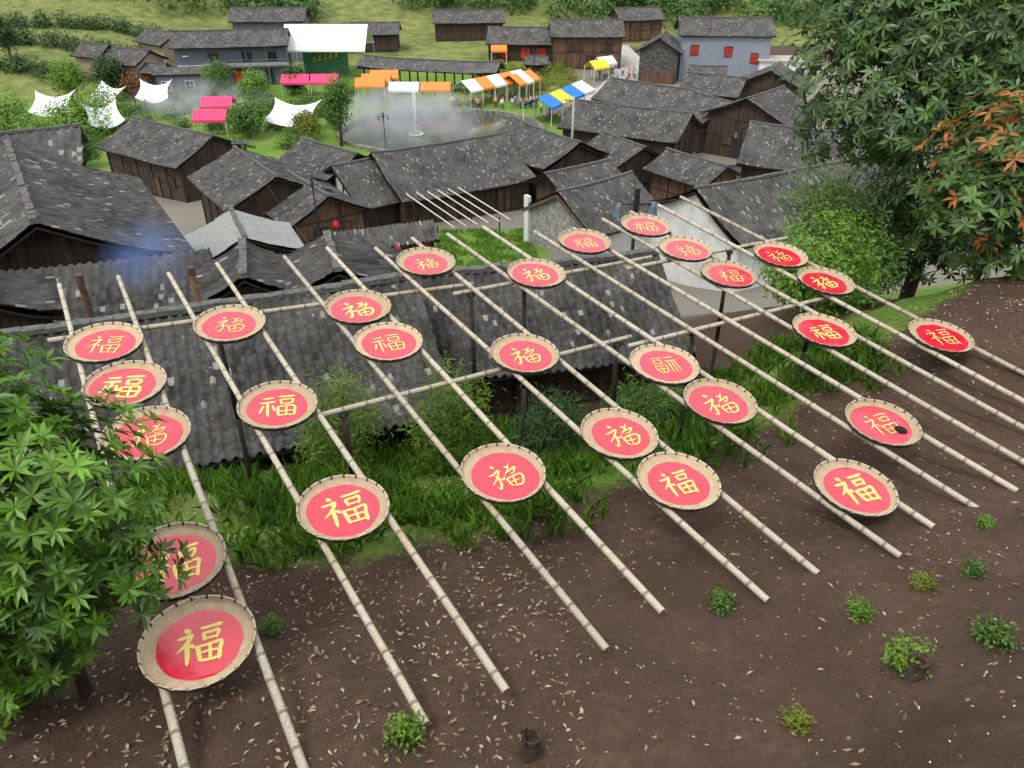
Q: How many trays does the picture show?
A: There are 28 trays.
